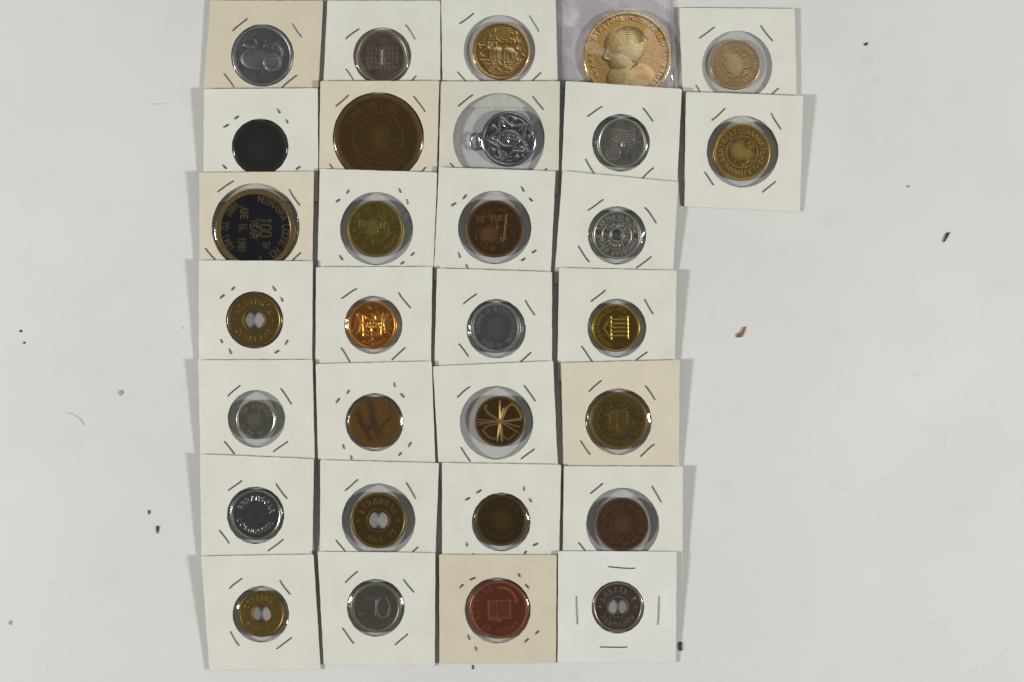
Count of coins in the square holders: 30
